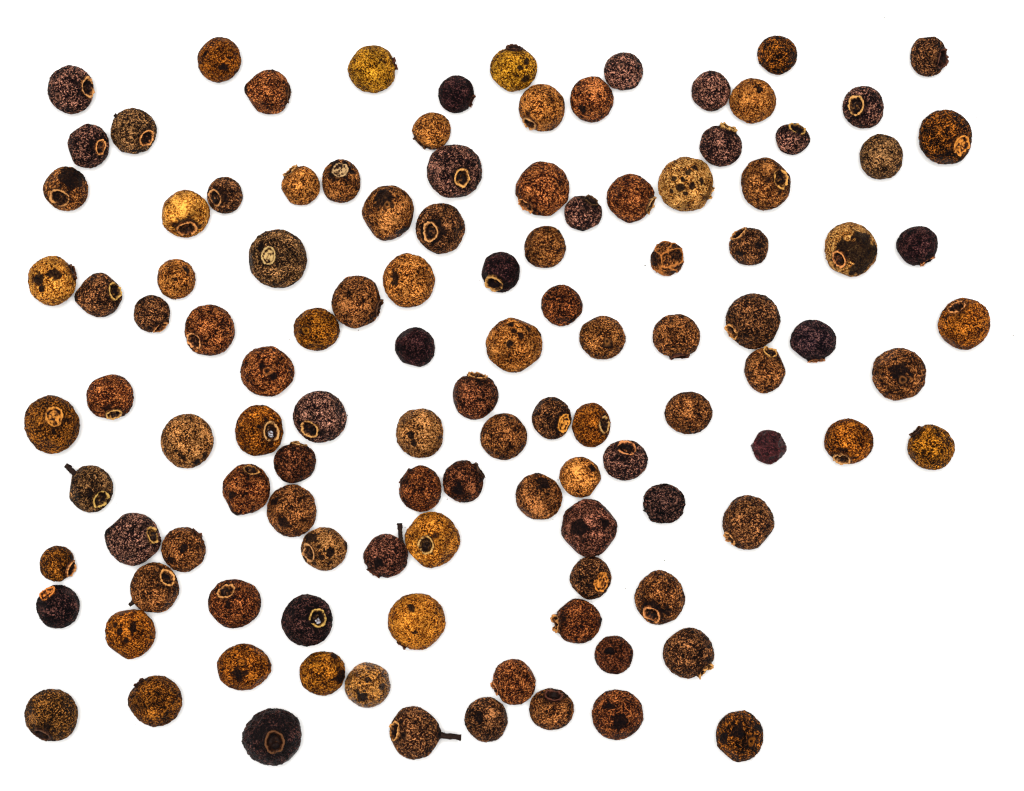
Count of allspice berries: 115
